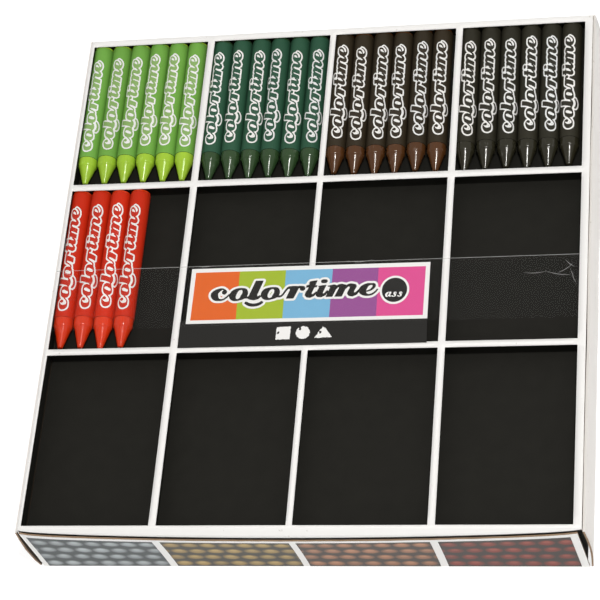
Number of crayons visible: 28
